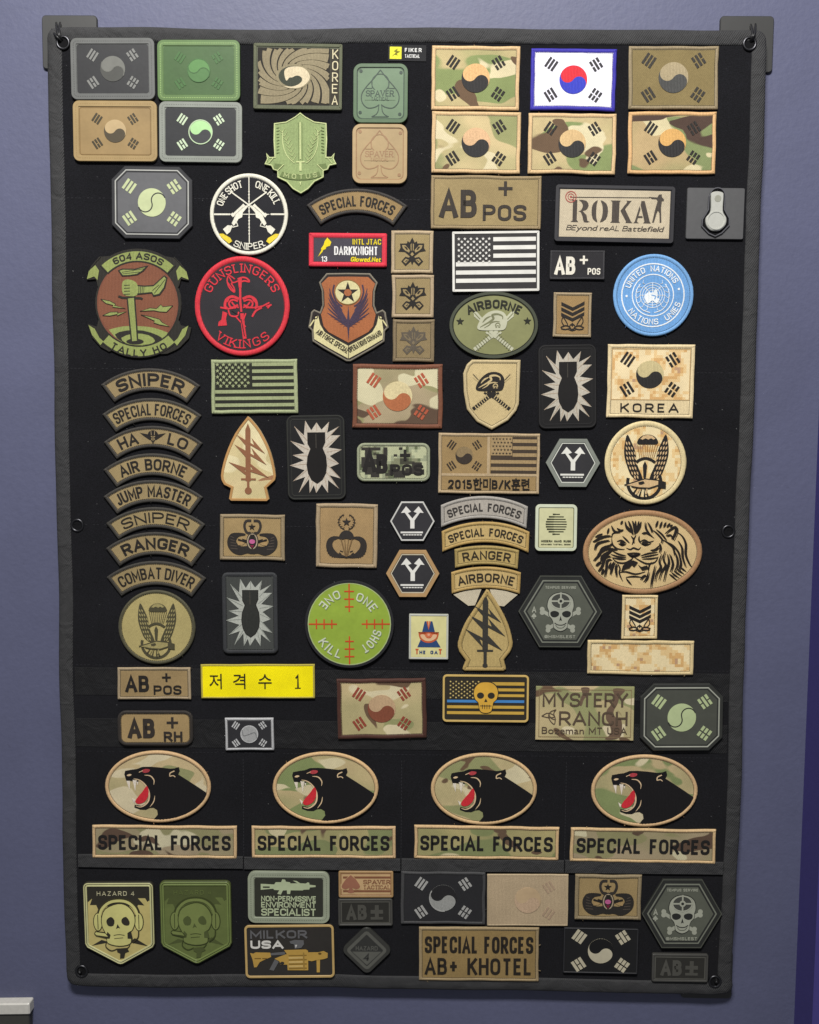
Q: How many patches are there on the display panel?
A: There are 98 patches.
